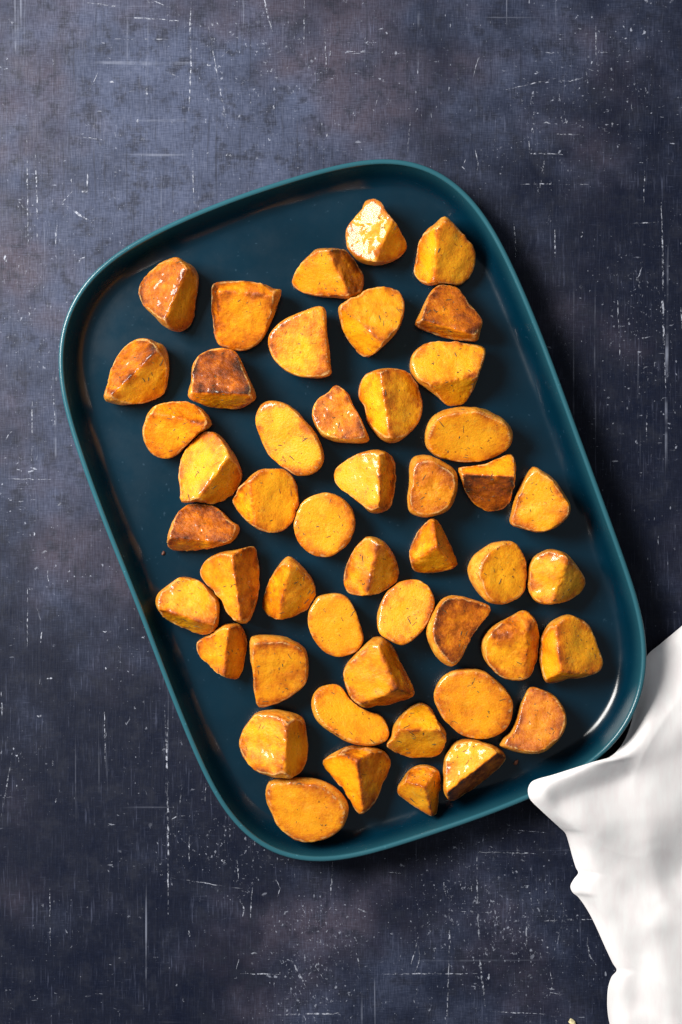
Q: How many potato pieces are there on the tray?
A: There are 48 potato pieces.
